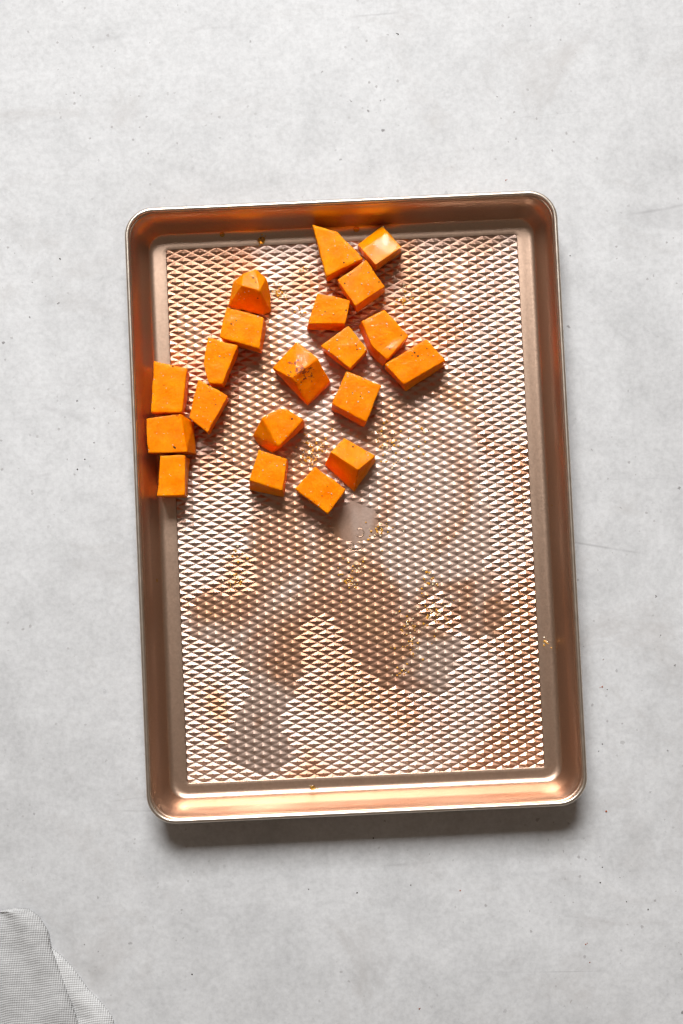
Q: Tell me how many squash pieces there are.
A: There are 20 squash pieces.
